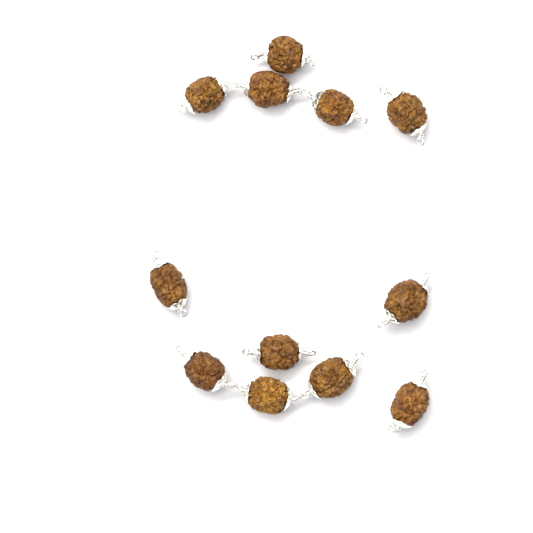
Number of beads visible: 12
